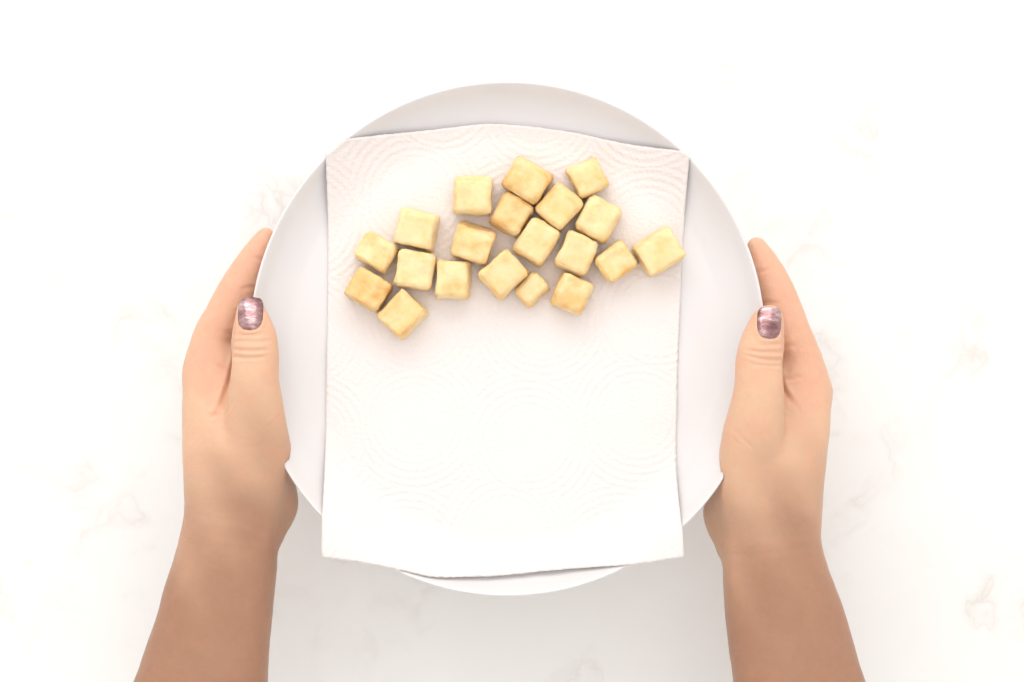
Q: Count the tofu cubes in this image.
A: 20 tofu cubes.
